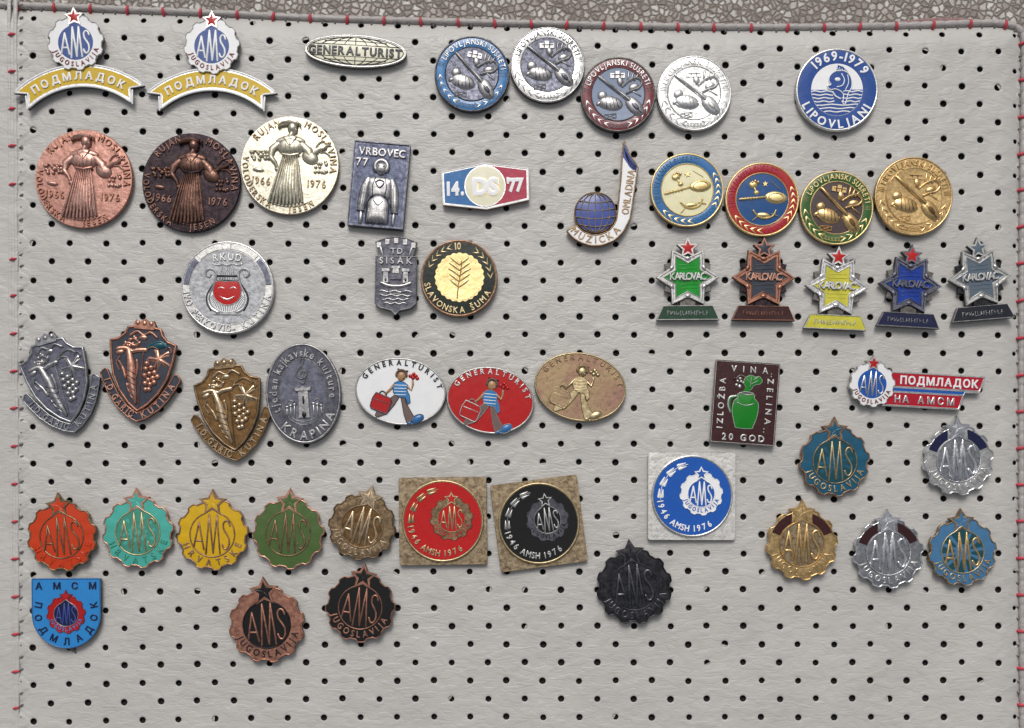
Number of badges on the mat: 52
